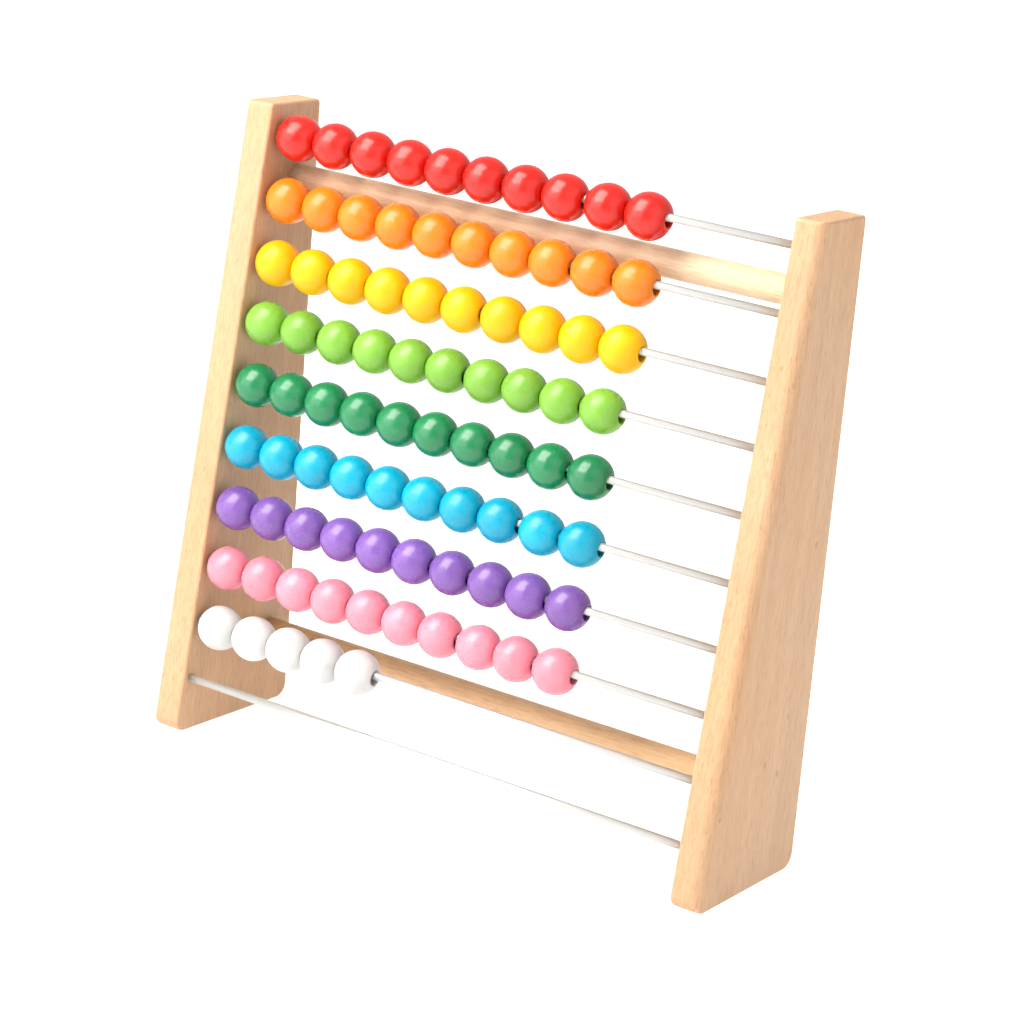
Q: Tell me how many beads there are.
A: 85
